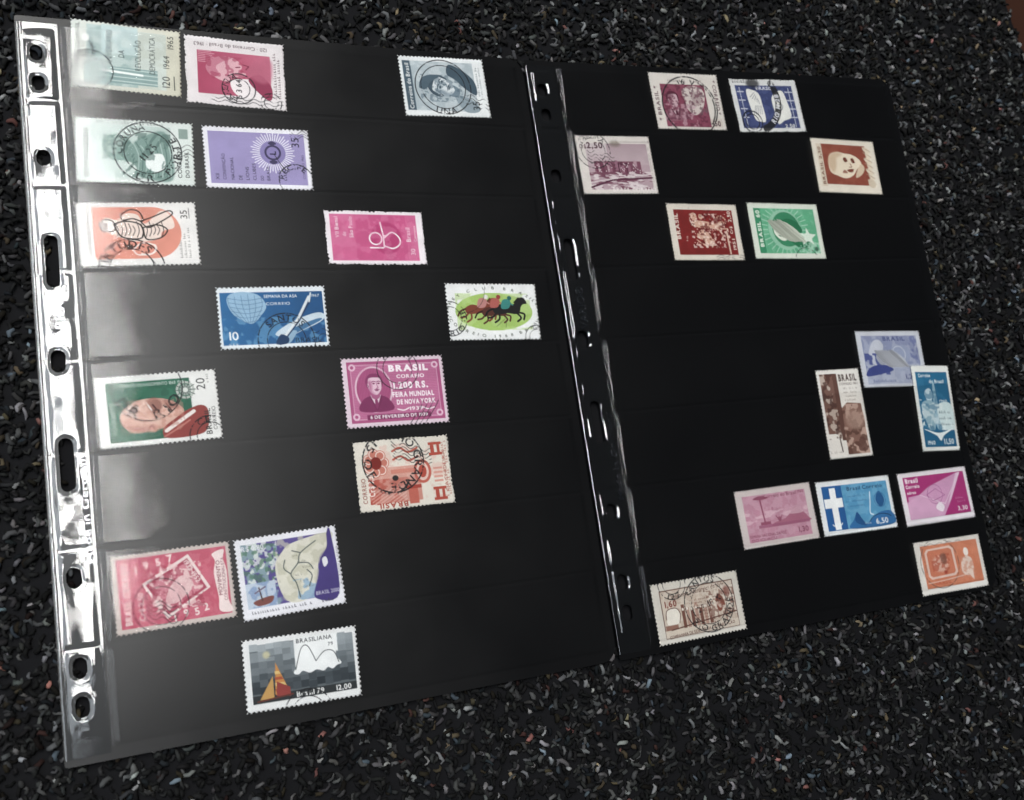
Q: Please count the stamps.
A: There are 29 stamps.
